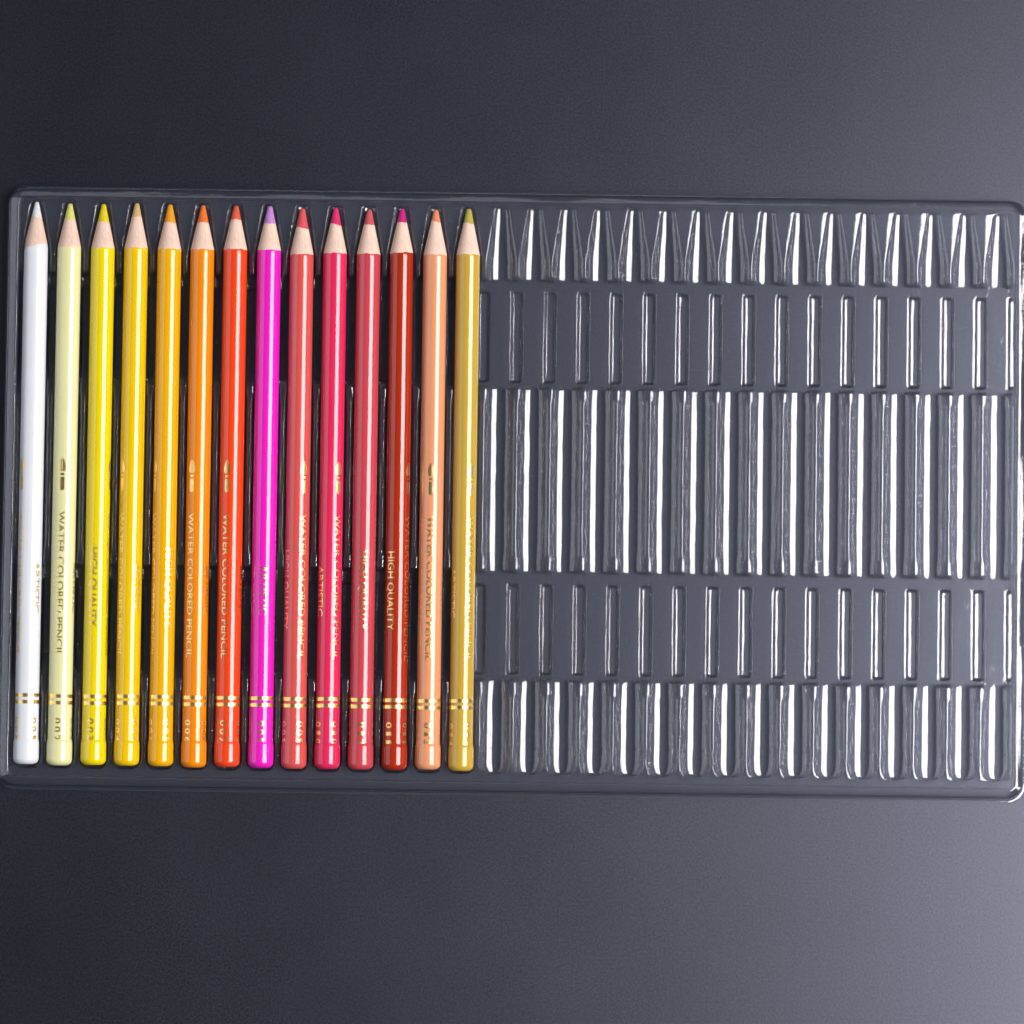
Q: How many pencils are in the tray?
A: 14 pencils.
